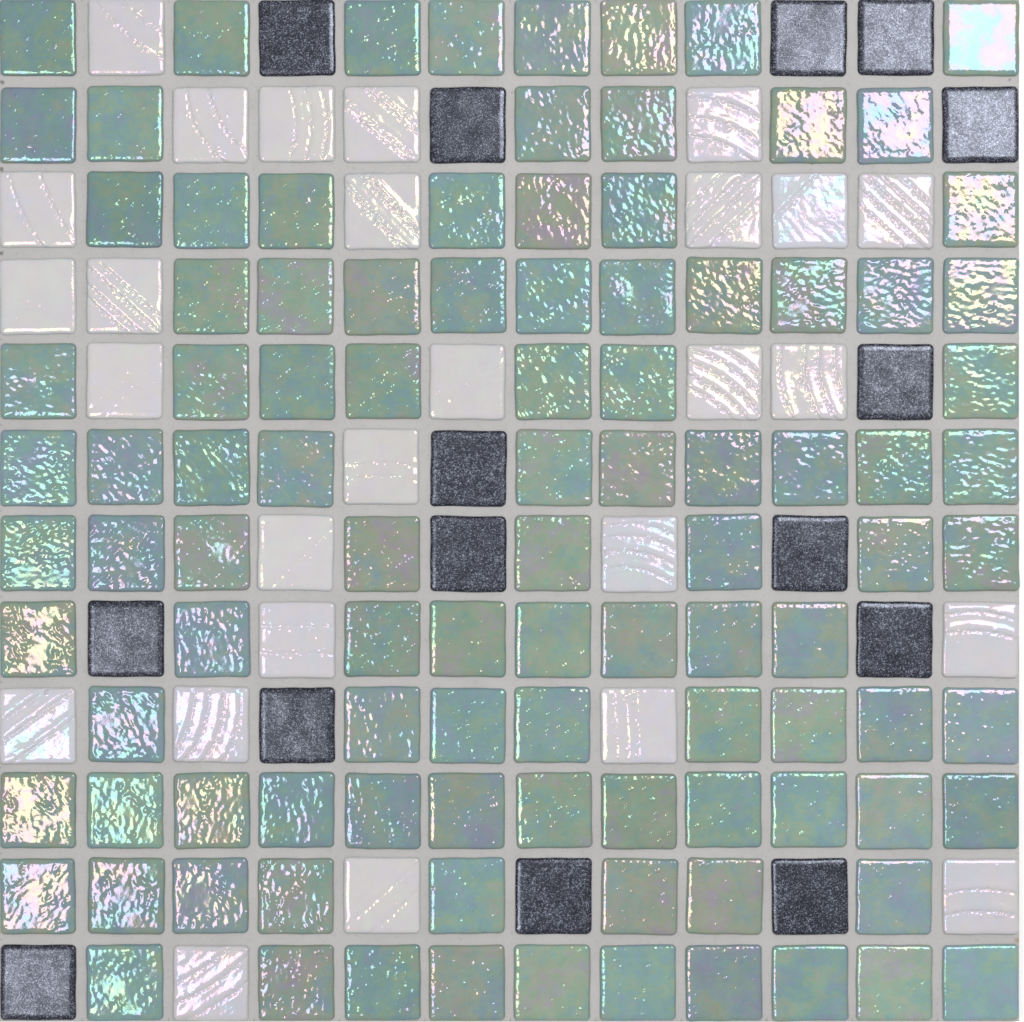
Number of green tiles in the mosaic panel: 102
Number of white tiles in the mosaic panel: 27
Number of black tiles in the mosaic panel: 15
